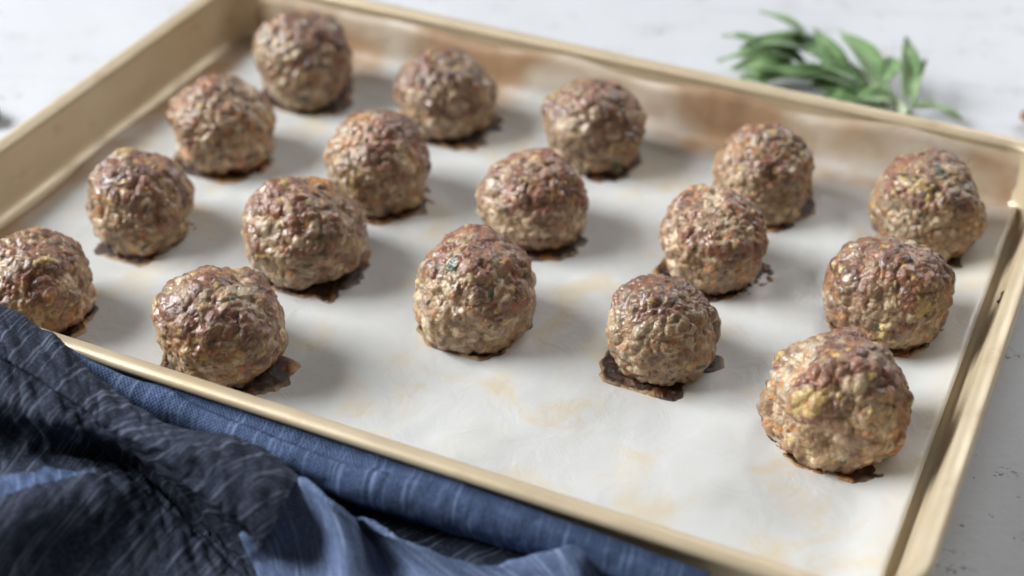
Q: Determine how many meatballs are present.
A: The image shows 17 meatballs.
